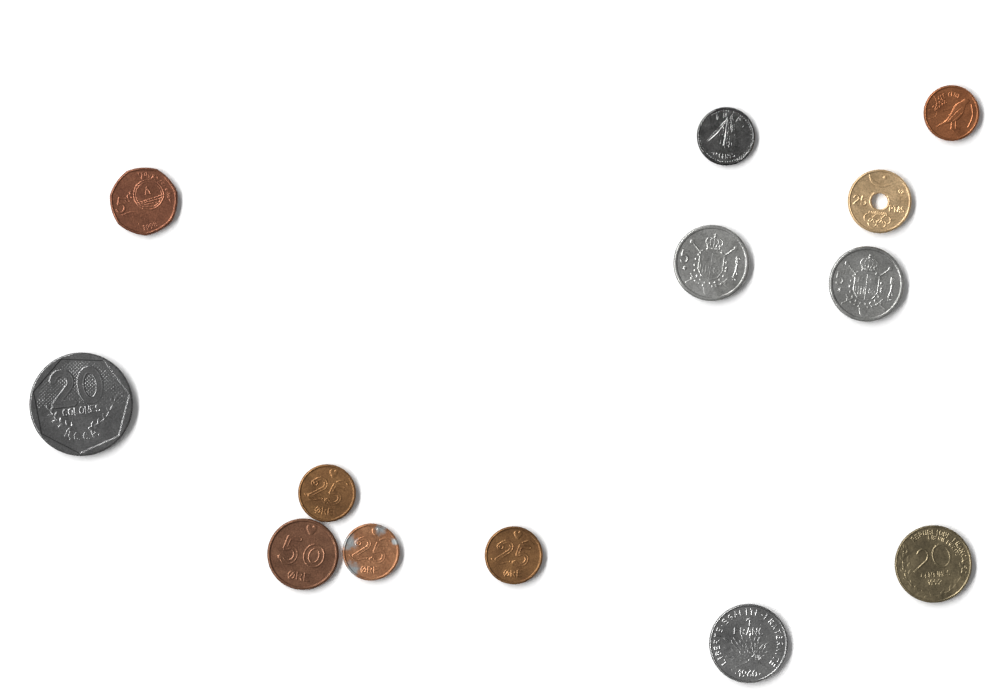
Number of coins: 13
